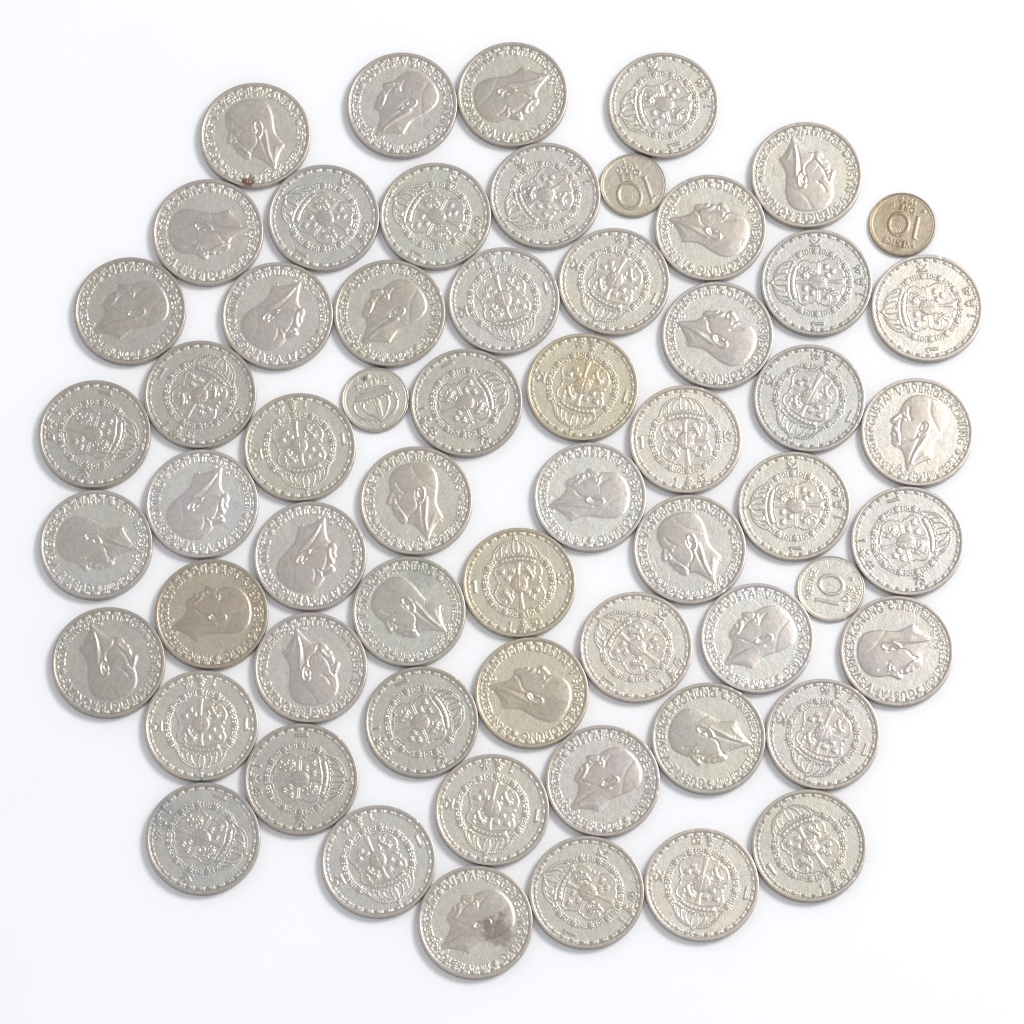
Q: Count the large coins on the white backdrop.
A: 56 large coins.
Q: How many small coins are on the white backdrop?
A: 4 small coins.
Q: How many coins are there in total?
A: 60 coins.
